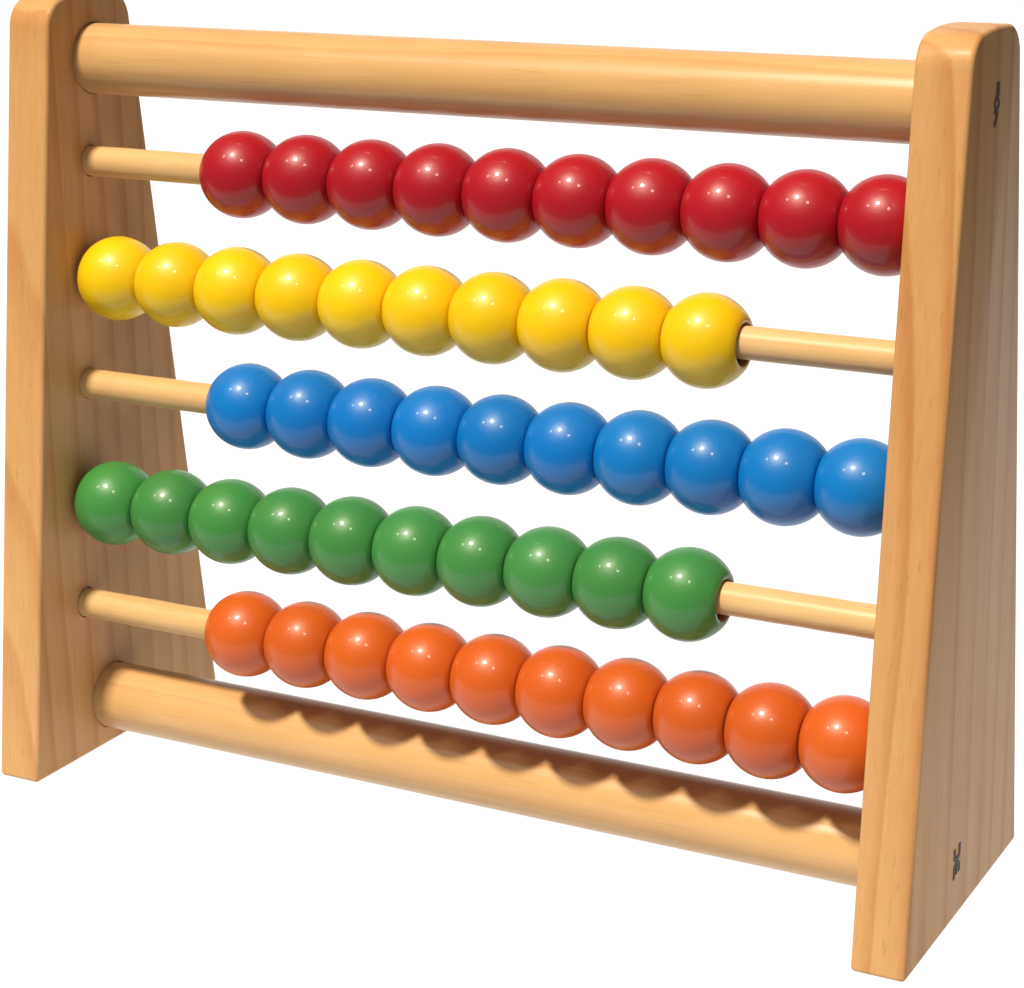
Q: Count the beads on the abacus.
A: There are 50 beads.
